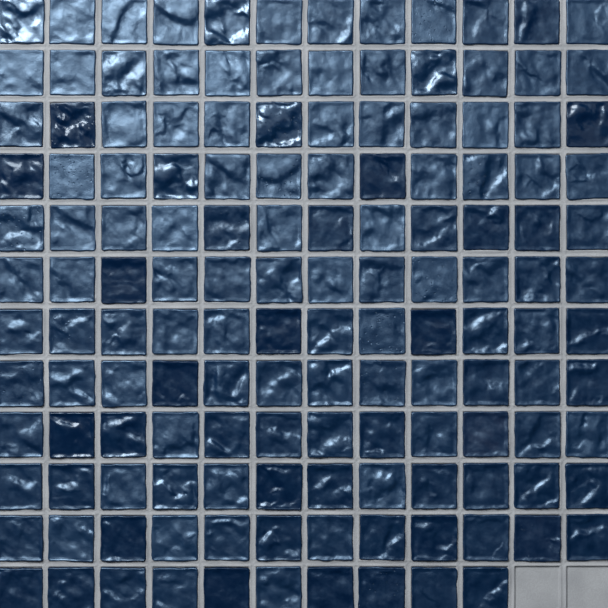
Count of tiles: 142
